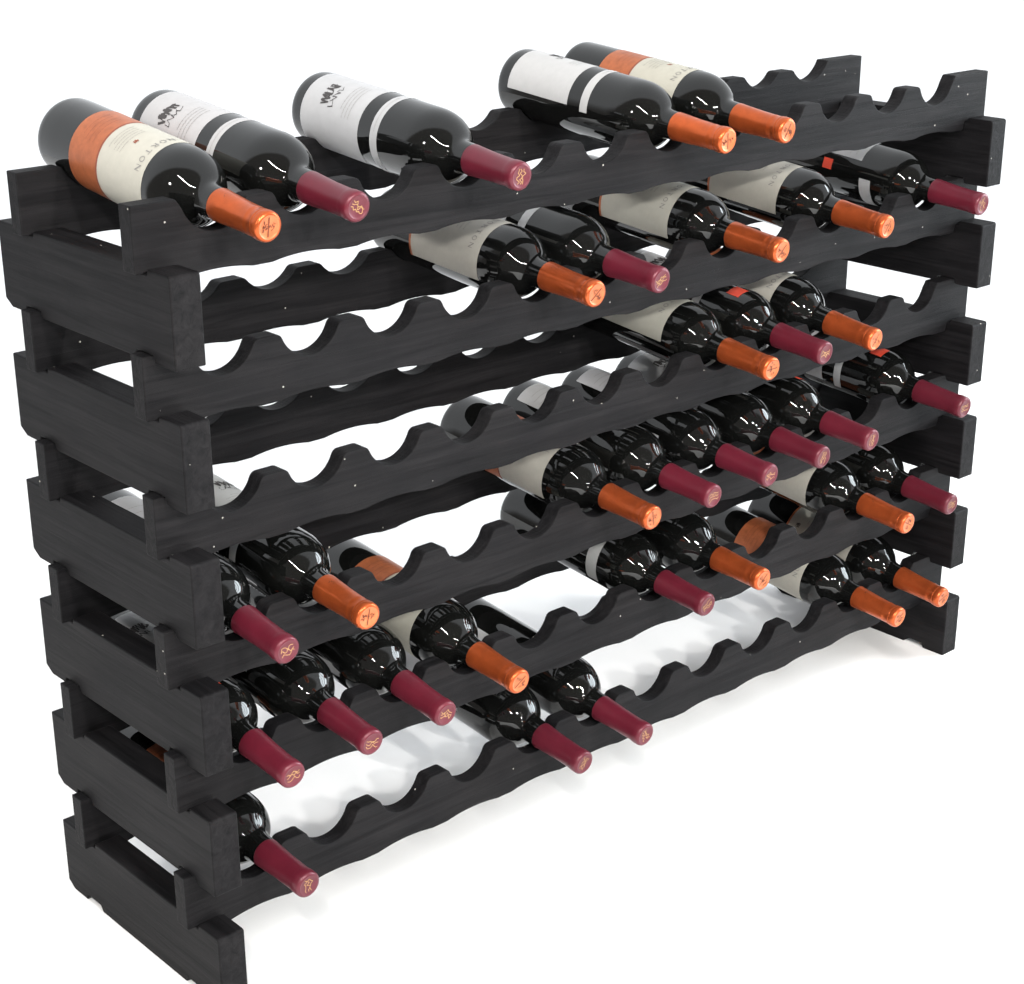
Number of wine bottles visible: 34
